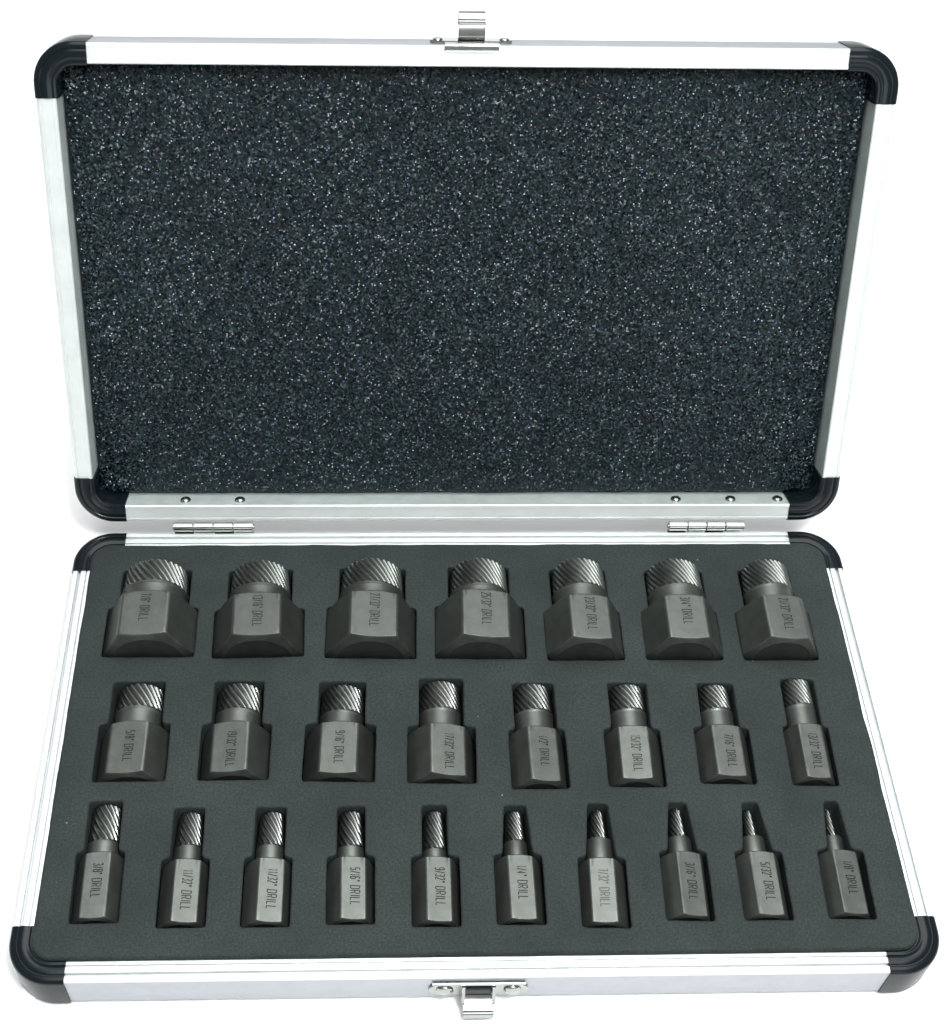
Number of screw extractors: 25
